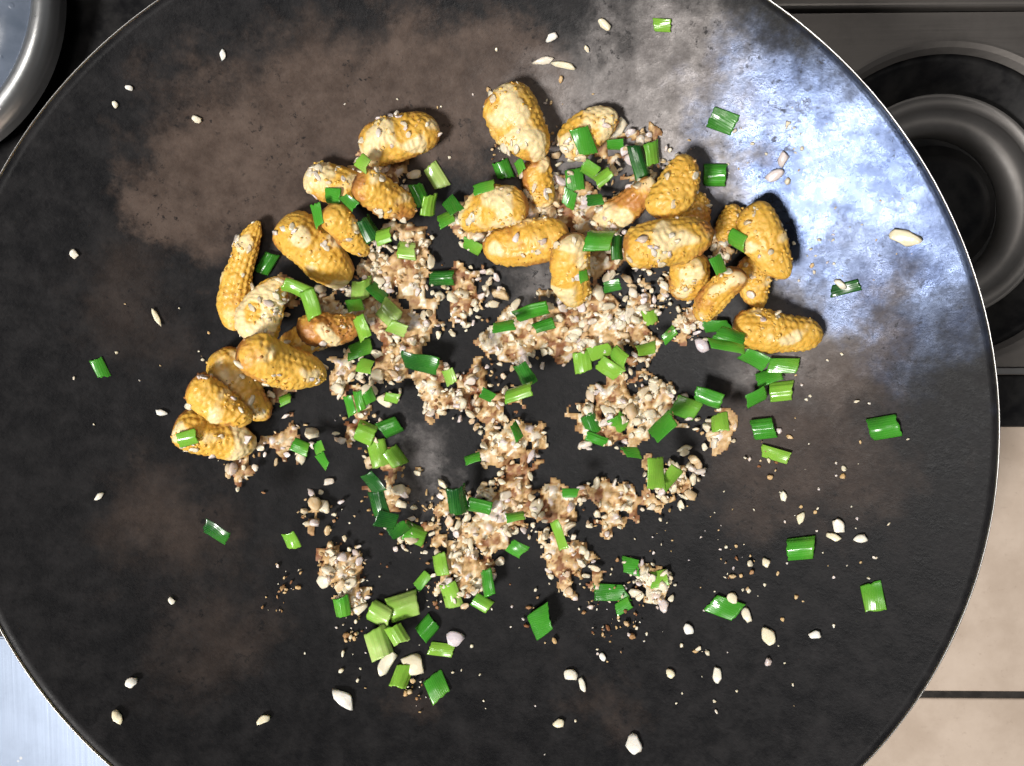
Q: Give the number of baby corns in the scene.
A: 29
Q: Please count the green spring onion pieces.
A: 134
